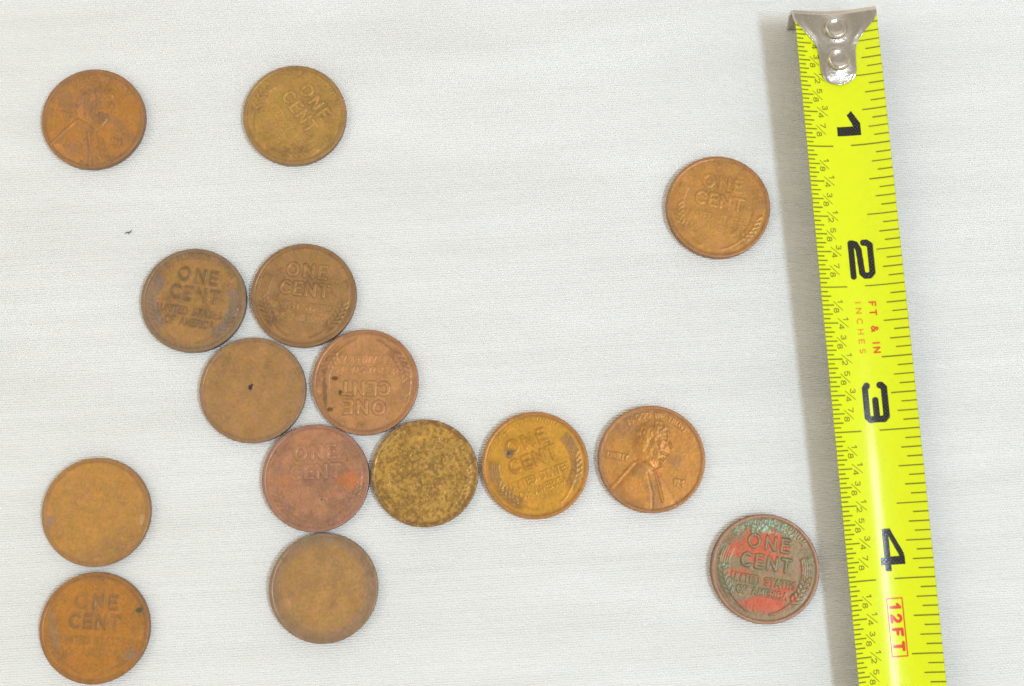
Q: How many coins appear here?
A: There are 15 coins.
